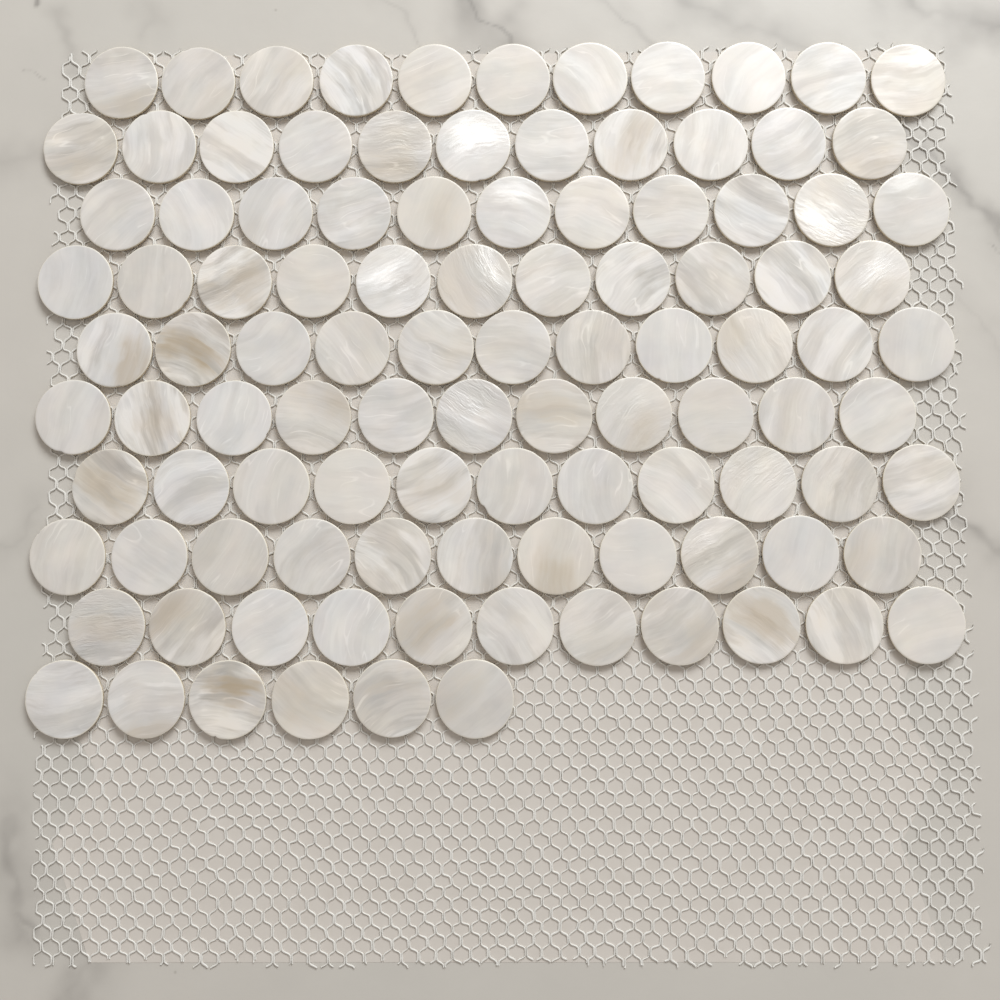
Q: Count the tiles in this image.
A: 105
